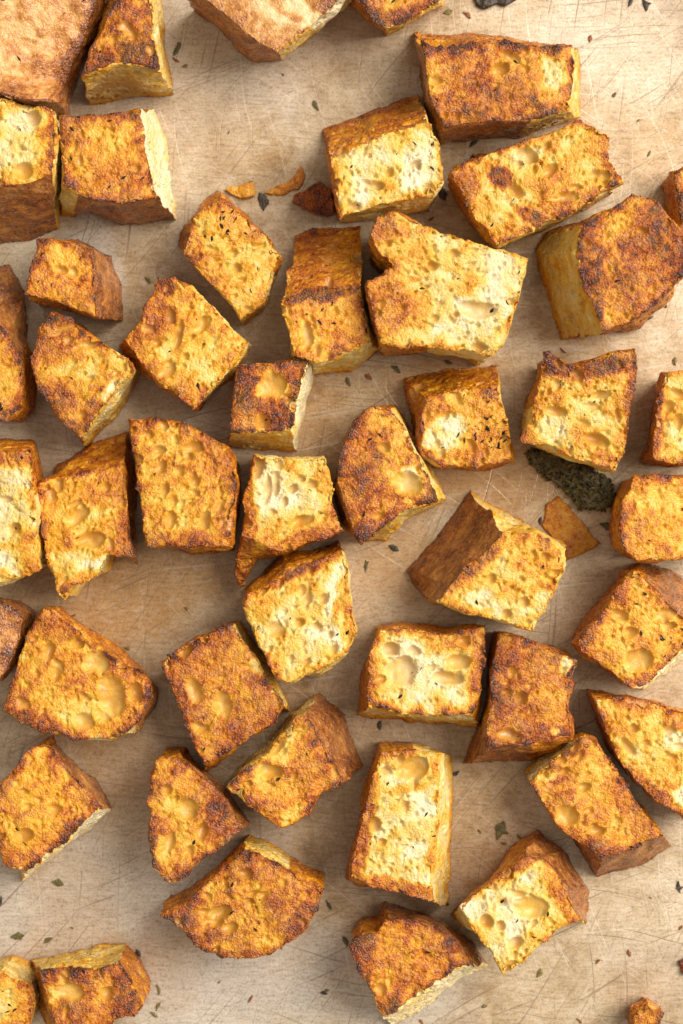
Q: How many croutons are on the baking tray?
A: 48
